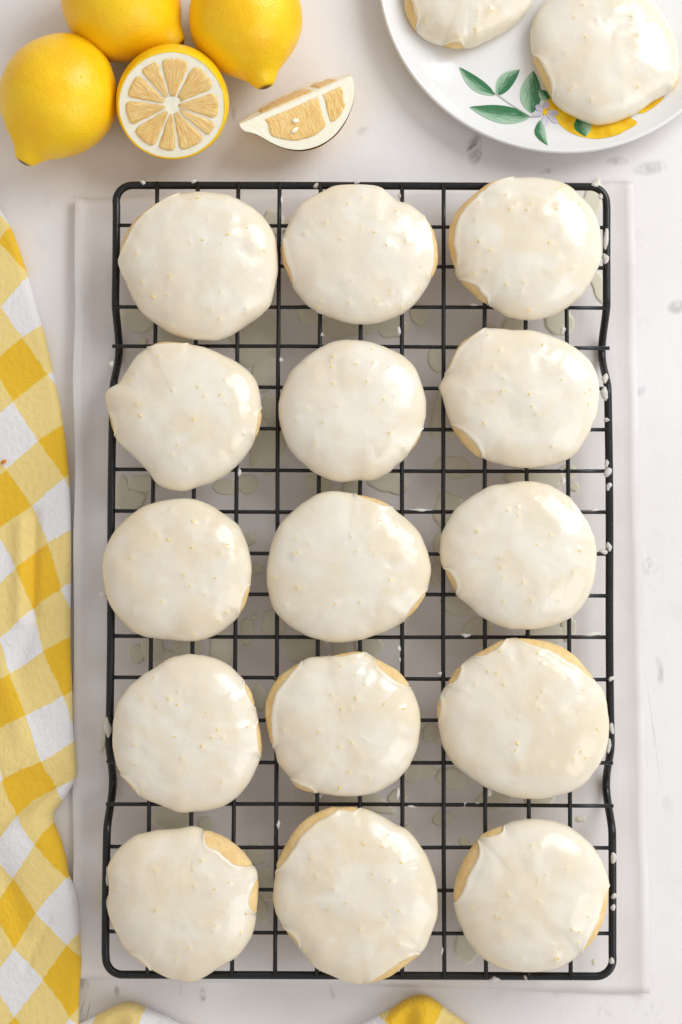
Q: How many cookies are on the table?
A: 17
